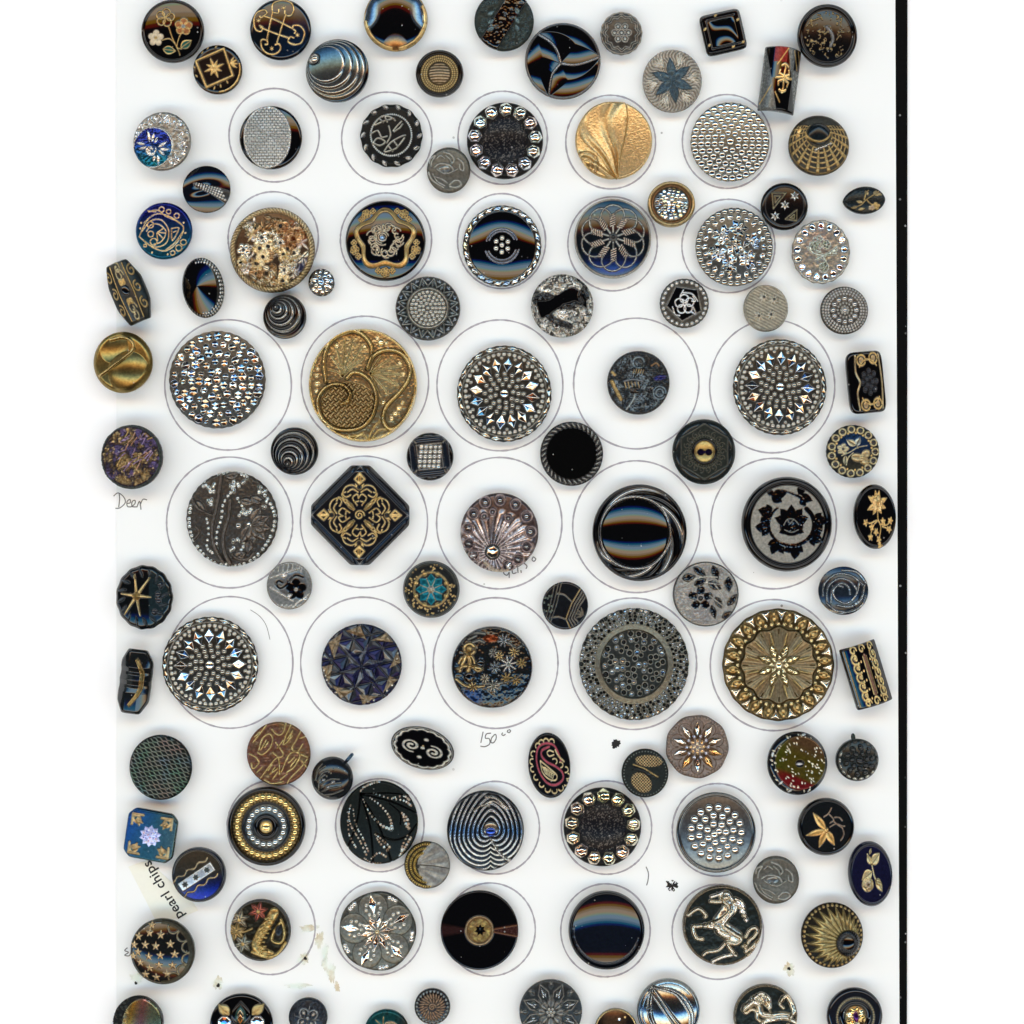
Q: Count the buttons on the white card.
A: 110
